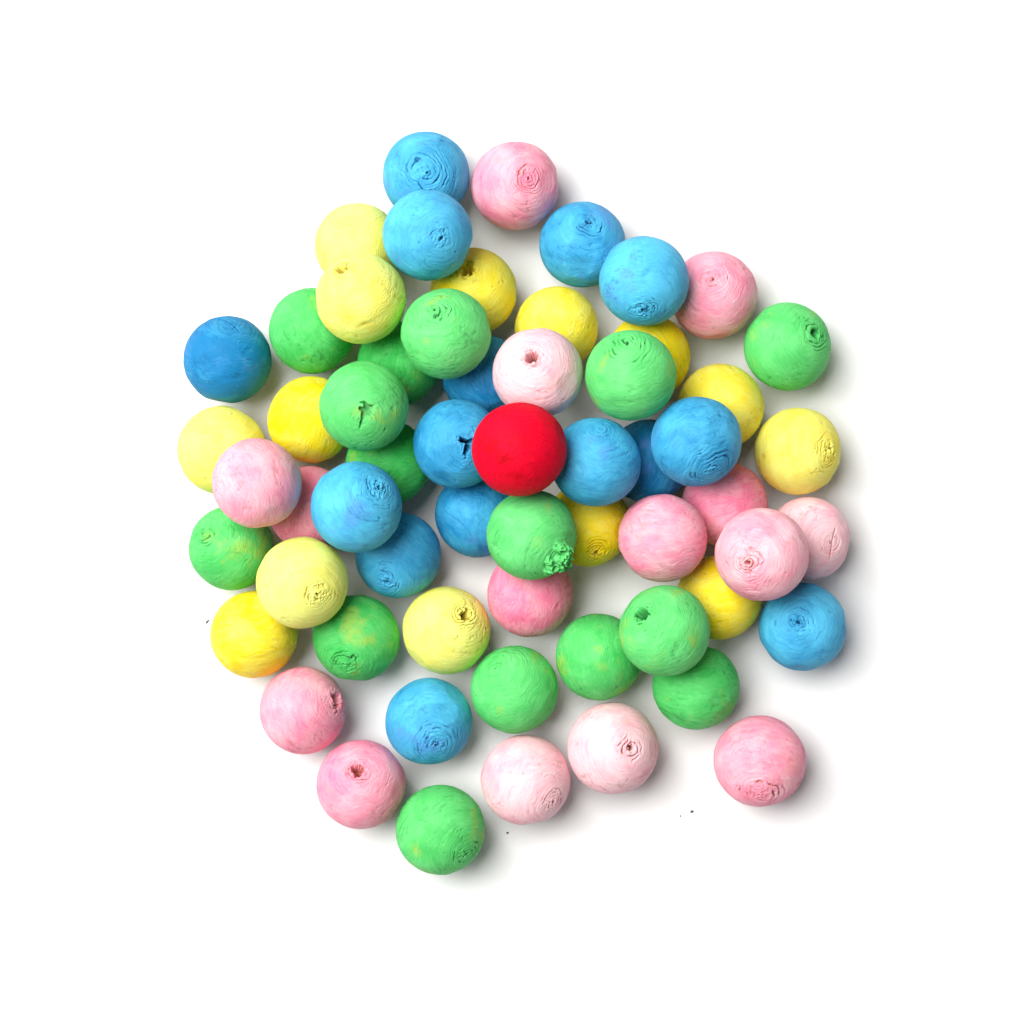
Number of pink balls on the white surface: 15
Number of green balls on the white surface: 15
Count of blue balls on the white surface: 15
